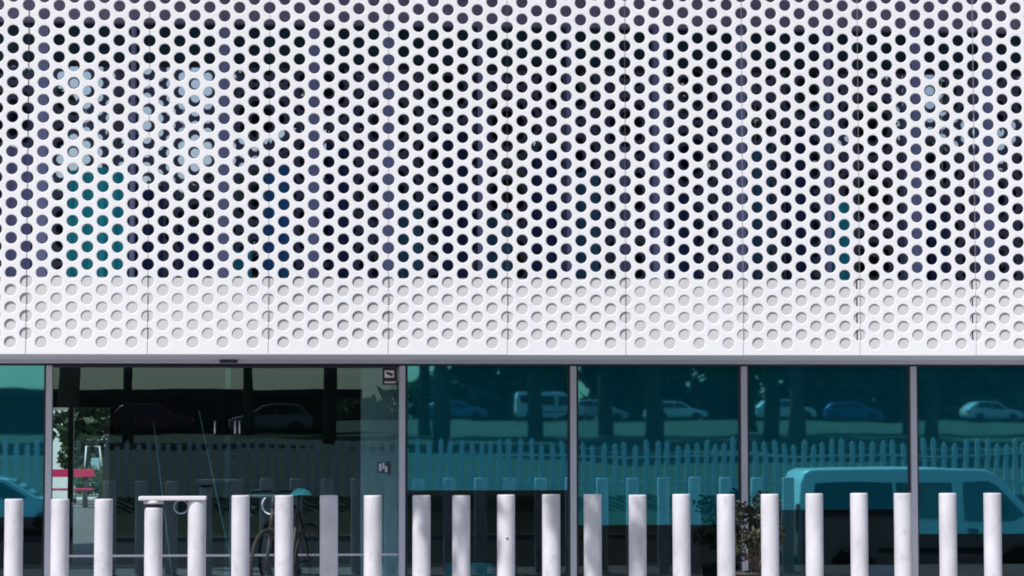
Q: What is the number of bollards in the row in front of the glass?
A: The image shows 23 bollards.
